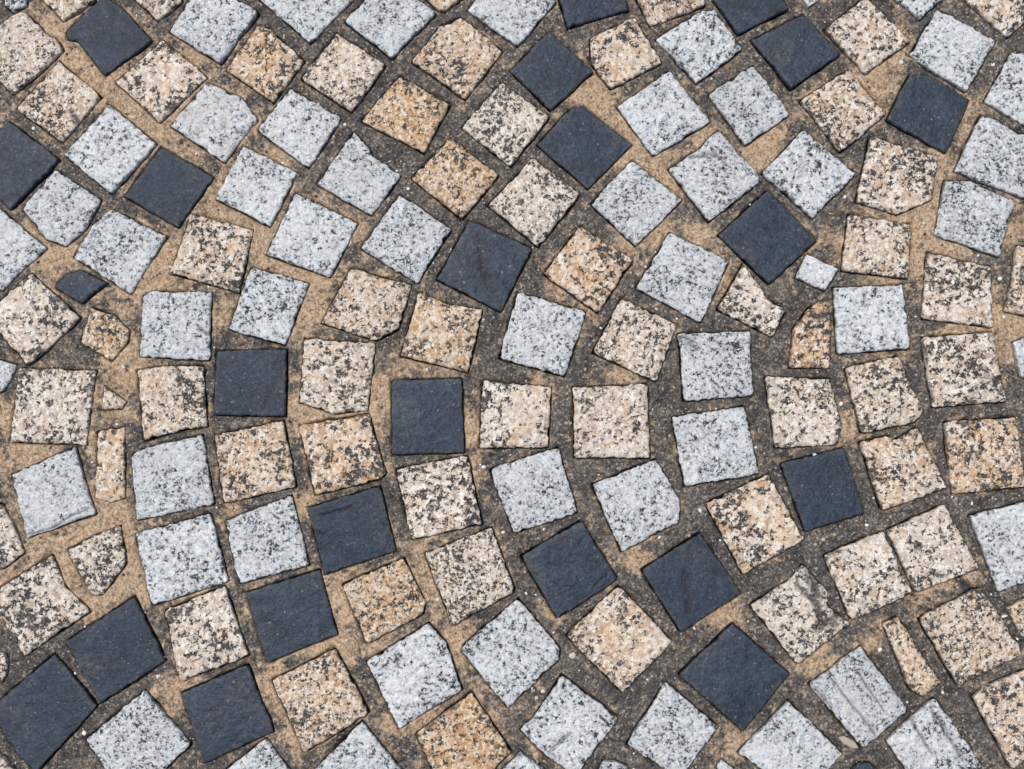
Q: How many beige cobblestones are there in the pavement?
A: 65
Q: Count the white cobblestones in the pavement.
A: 57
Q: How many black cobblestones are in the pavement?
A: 24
